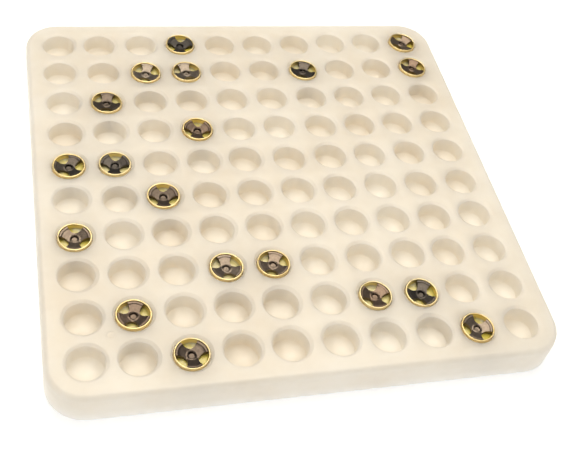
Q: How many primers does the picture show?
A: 19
